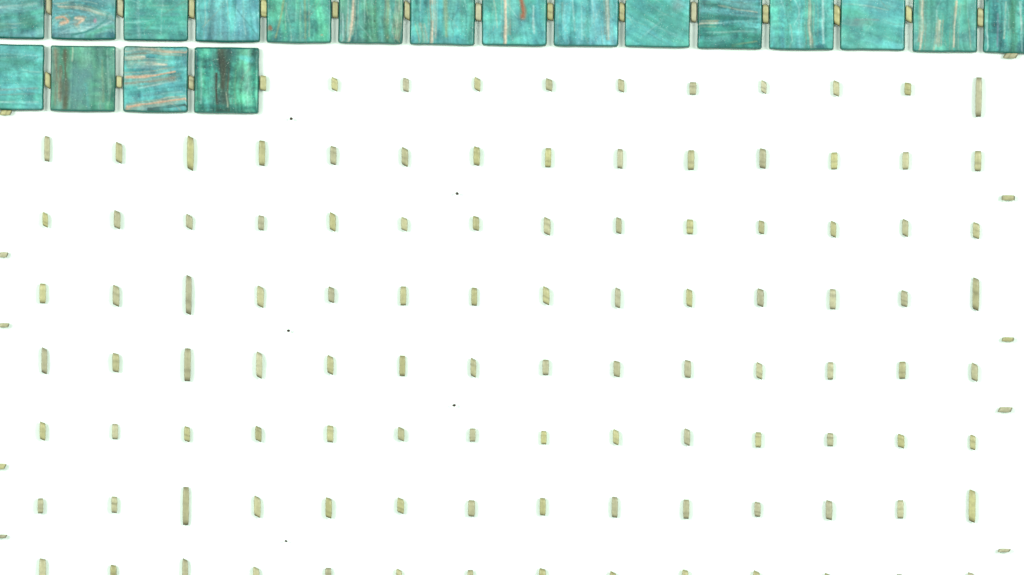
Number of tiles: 19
